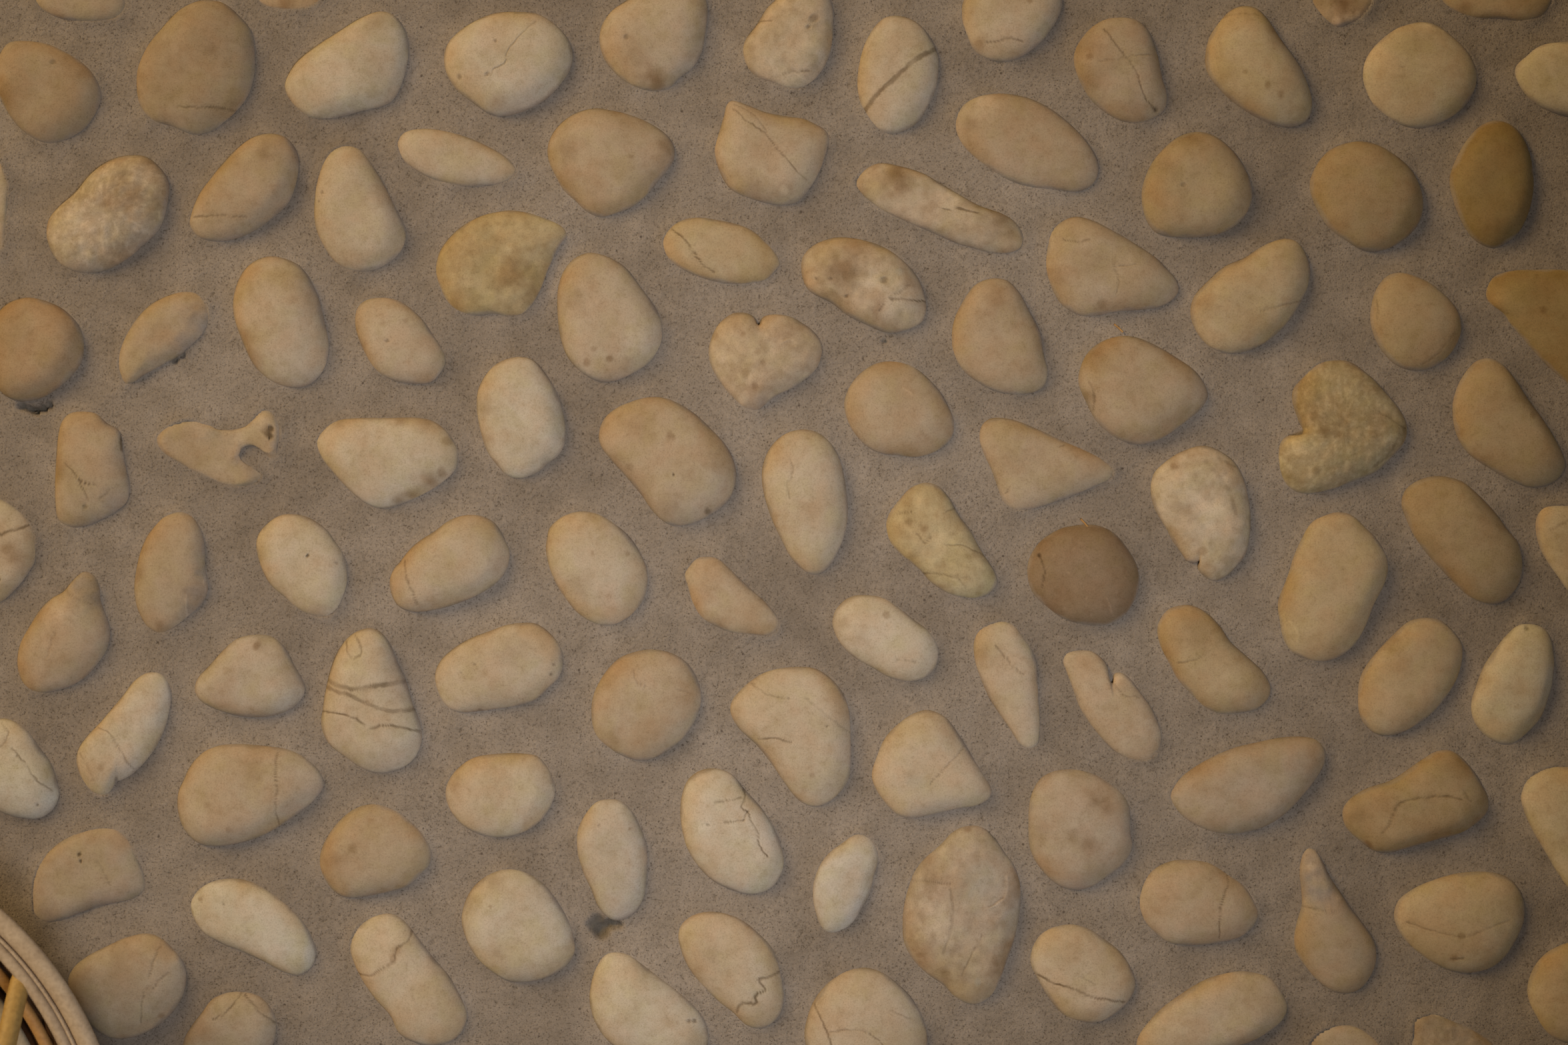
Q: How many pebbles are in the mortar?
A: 108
